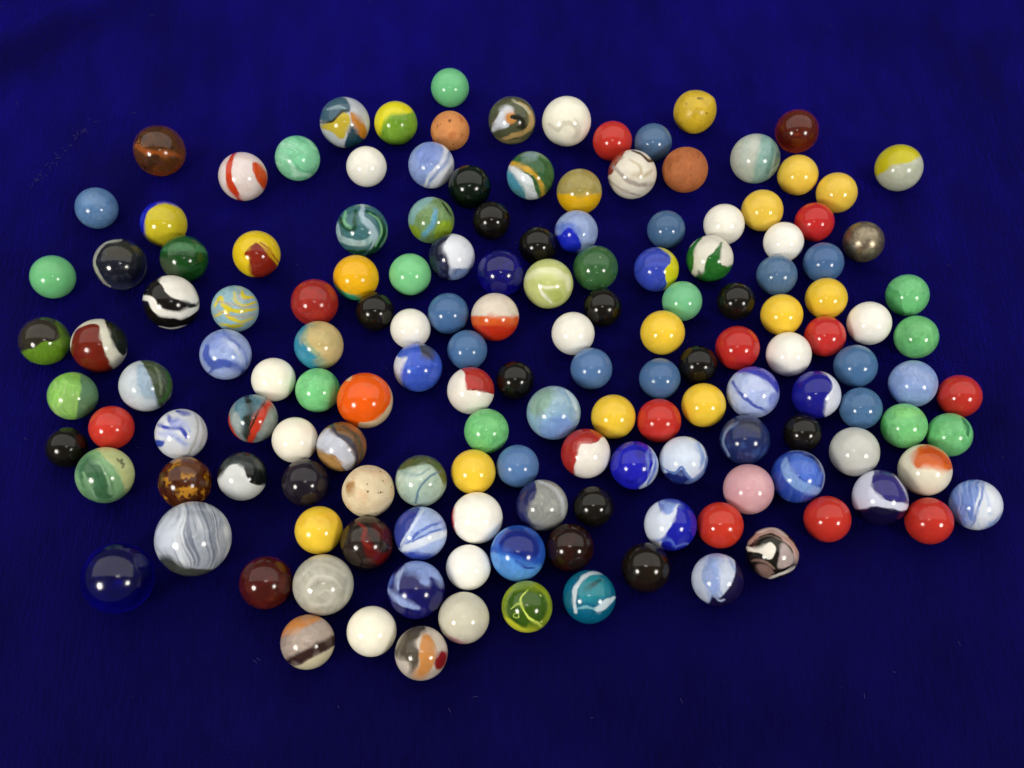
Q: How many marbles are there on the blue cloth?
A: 152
